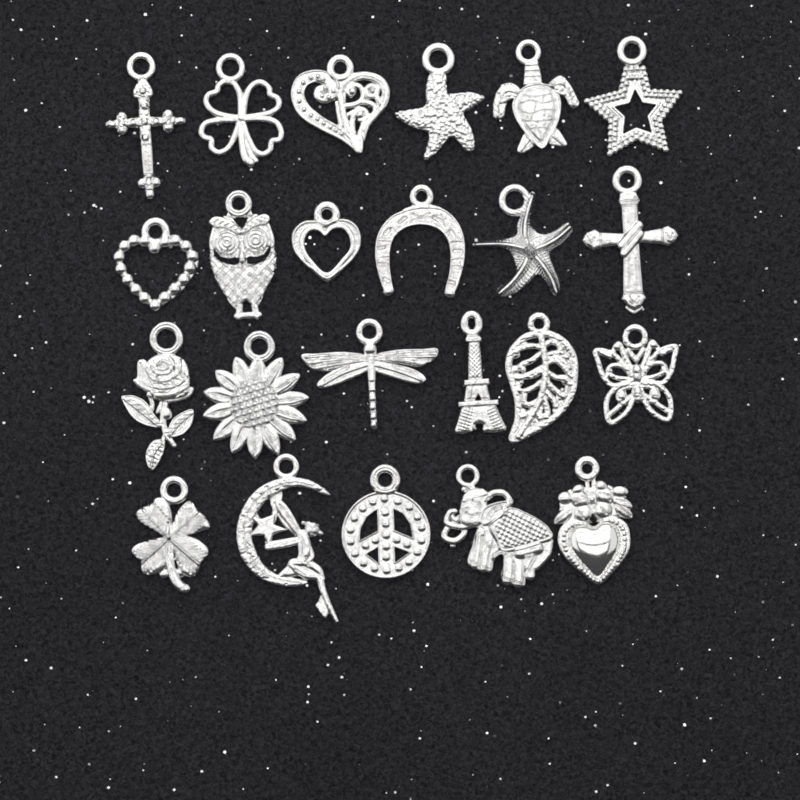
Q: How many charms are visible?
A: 23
